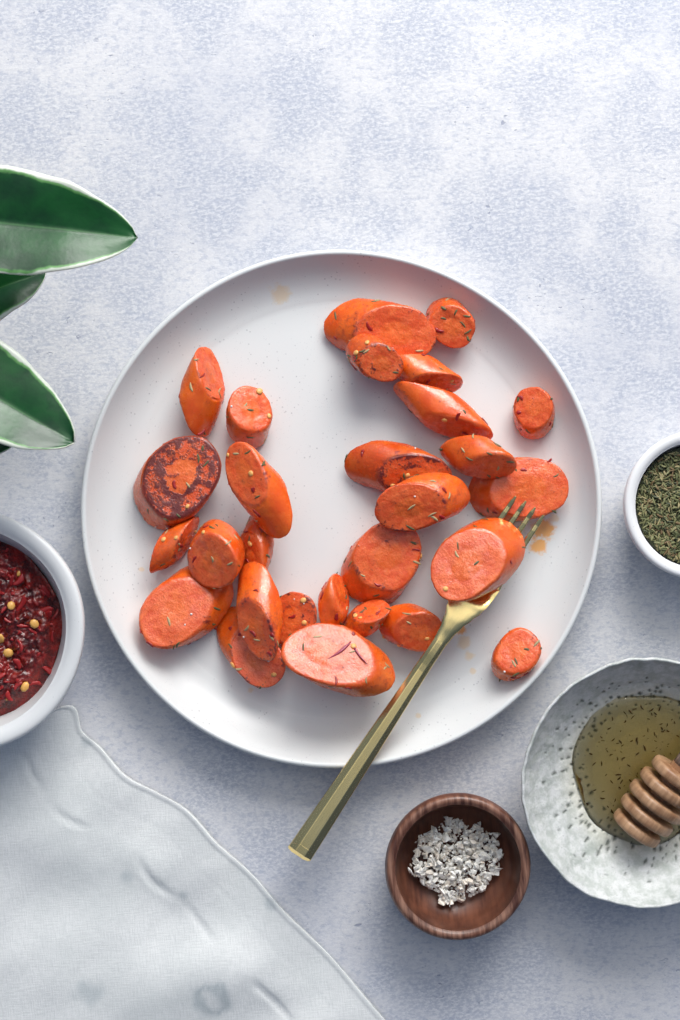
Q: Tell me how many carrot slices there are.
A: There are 28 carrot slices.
